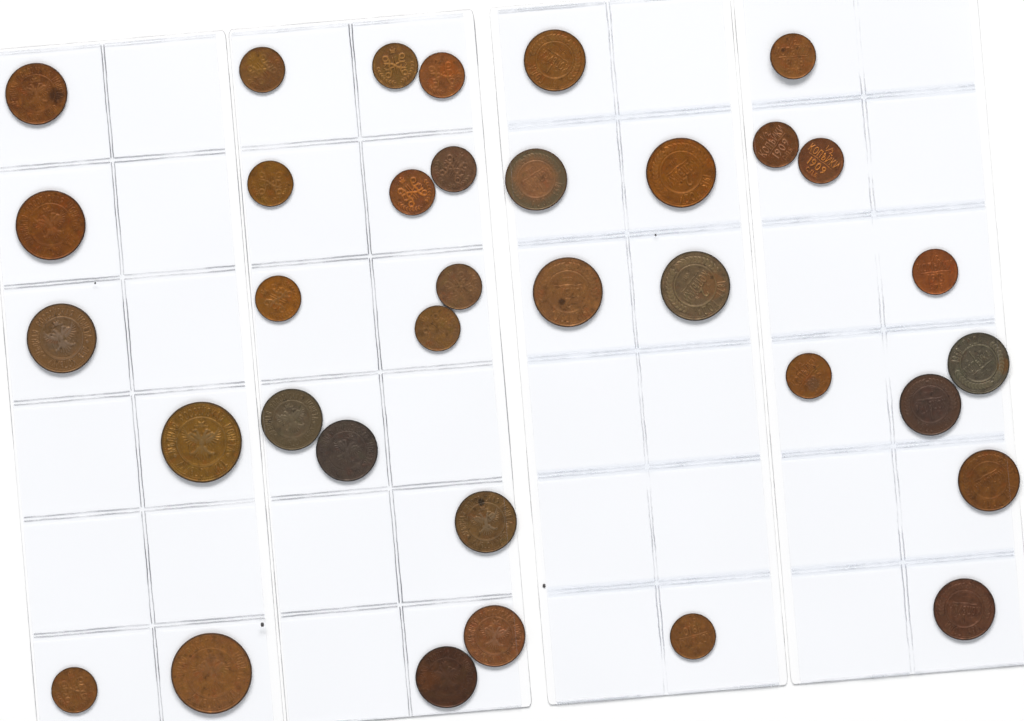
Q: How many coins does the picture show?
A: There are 35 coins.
